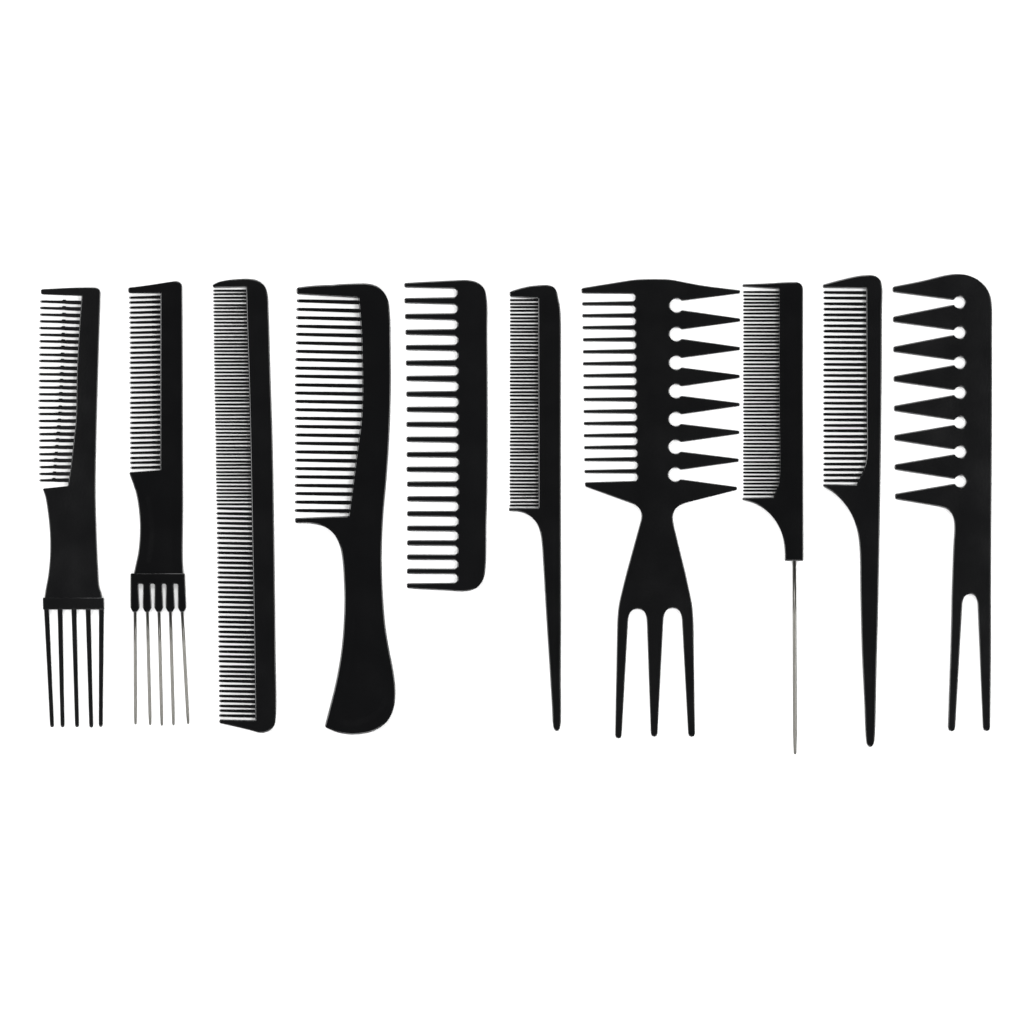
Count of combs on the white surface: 10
